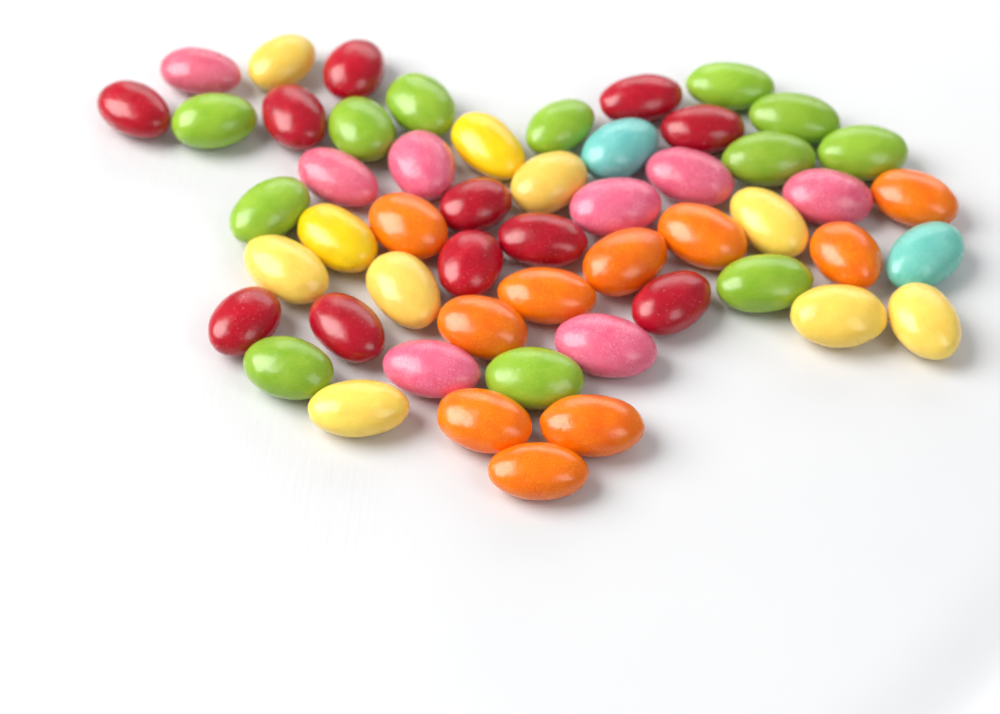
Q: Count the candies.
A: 53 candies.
